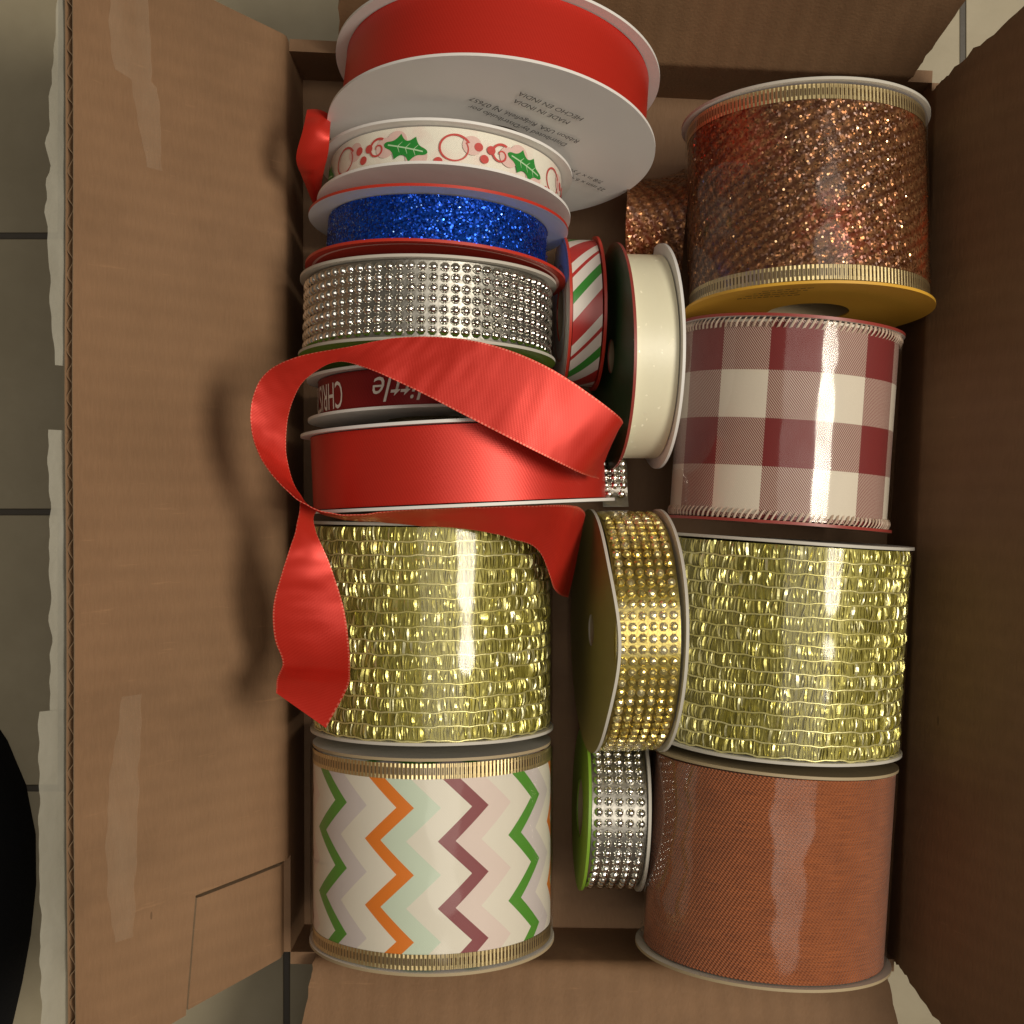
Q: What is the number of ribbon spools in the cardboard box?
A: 16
